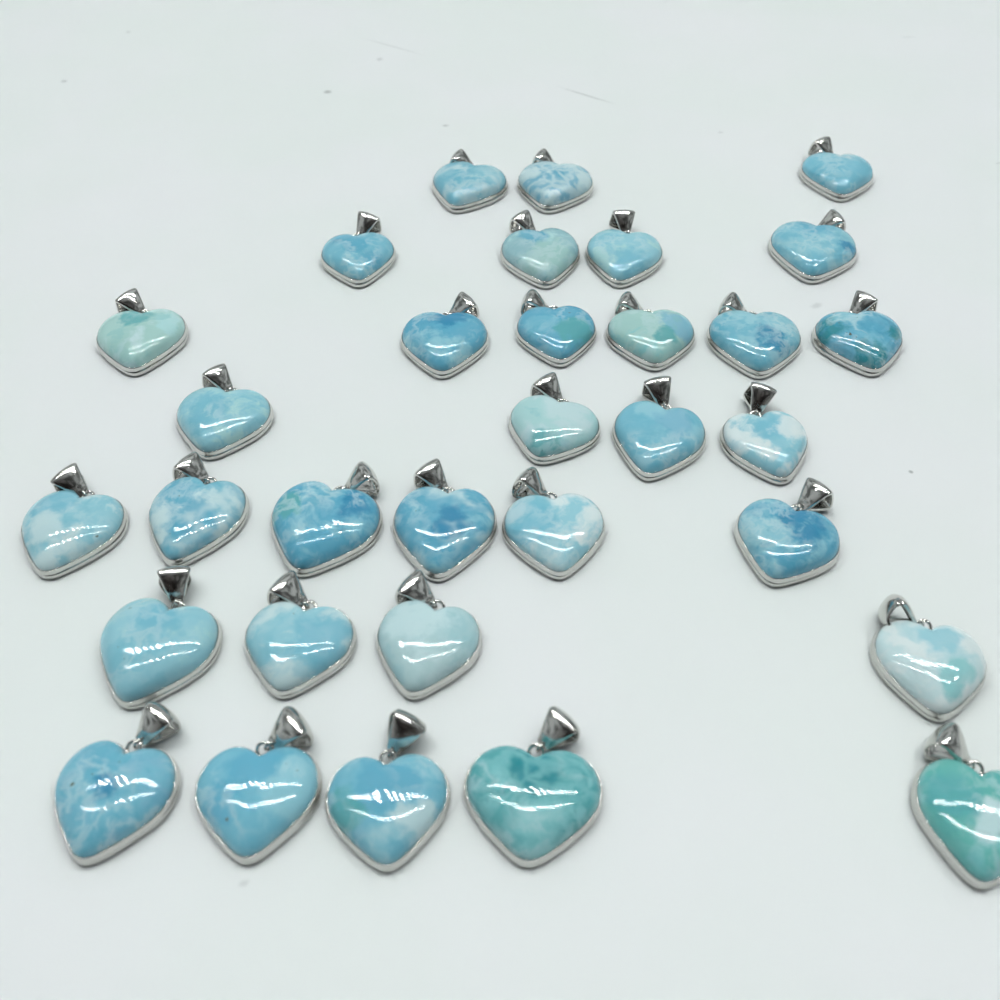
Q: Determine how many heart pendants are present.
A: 32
